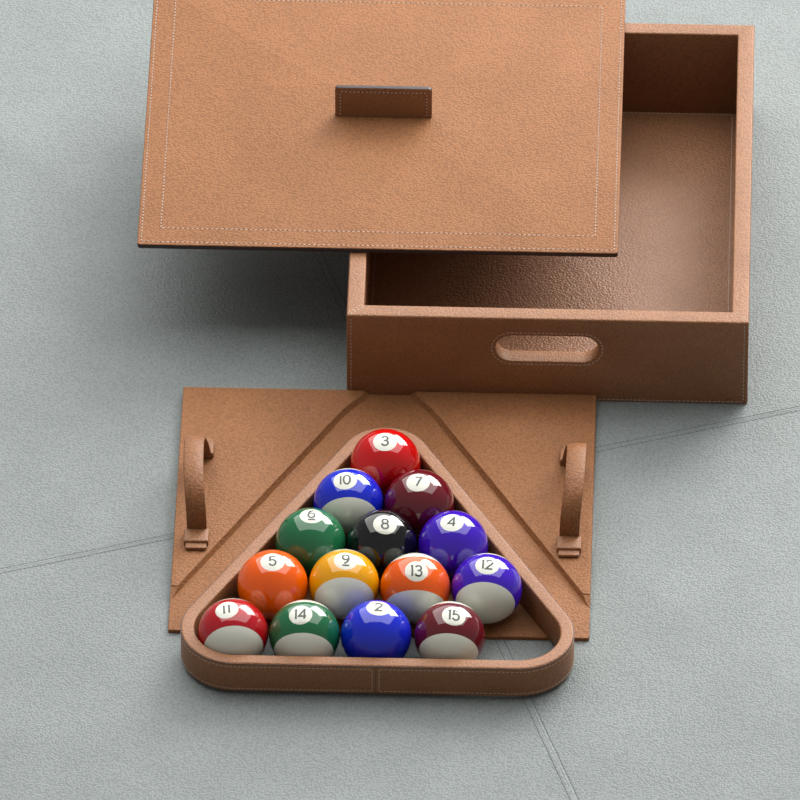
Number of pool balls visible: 14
